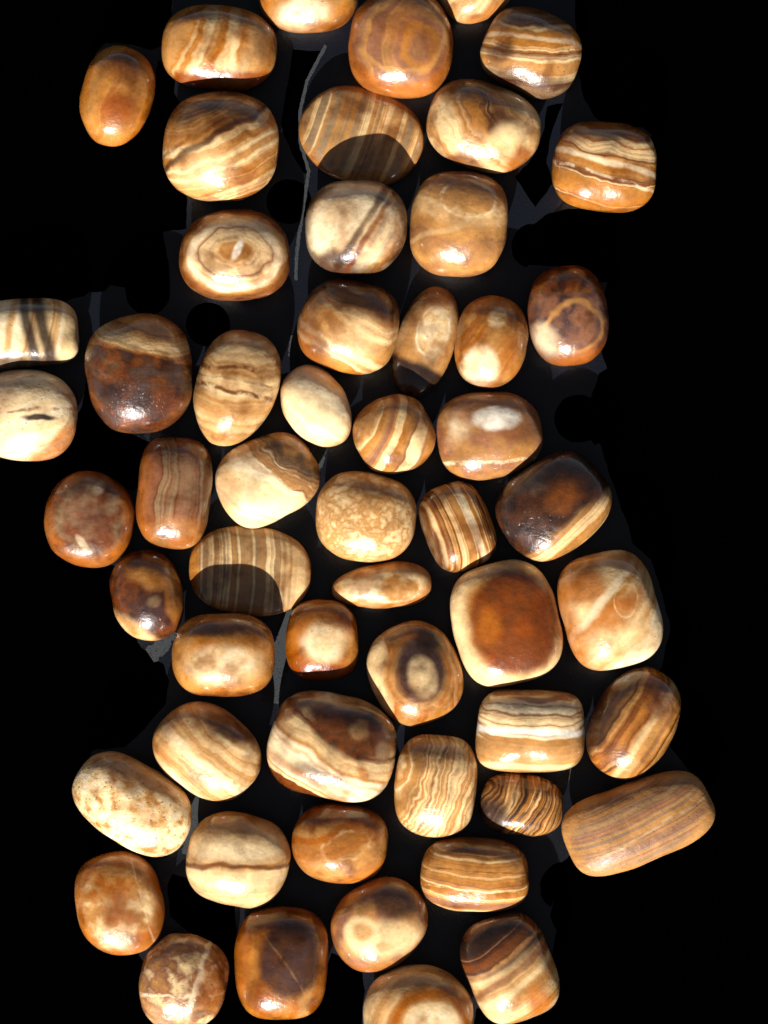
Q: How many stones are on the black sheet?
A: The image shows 55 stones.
